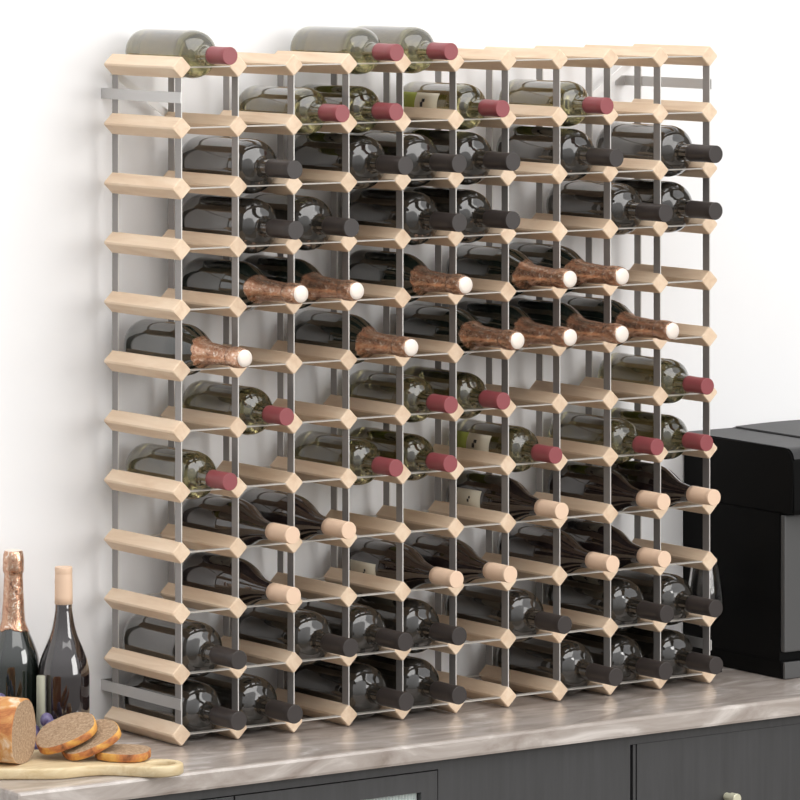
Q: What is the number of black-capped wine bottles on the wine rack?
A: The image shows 26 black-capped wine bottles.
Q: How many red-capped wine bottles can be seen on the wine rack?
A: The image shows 17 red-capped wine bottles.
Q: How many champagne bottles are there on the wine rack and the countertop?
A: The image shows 12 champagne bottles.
